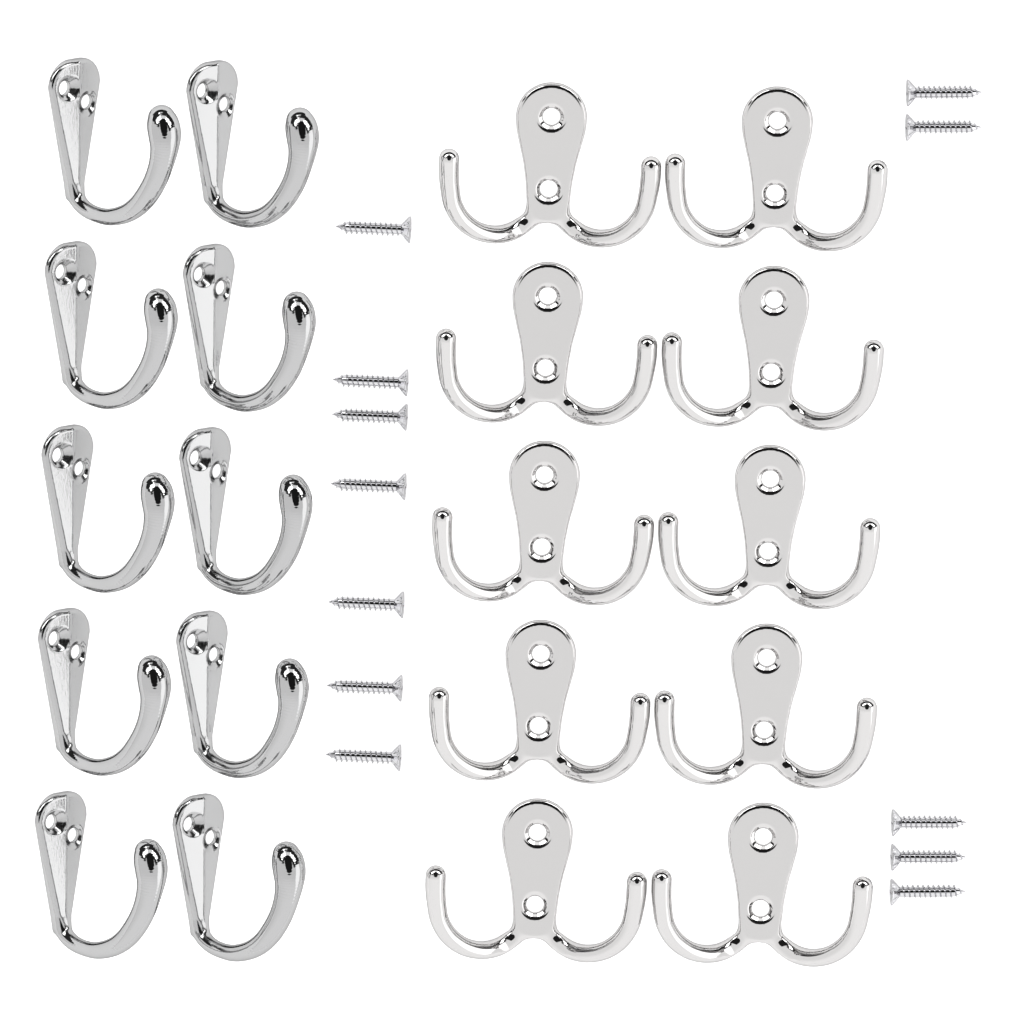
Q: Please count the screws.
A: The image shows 12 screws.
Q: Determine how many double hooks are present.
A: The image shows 10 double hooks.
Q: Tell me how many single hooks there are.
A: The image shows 10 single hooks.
